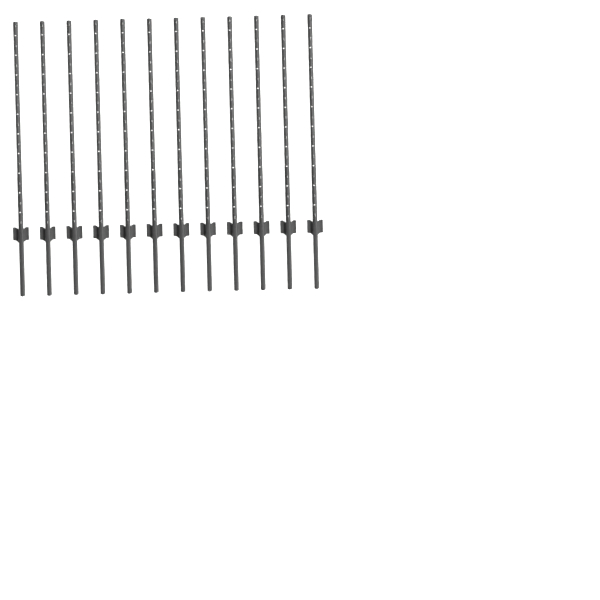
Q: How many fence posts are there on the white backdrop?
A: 12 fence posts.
